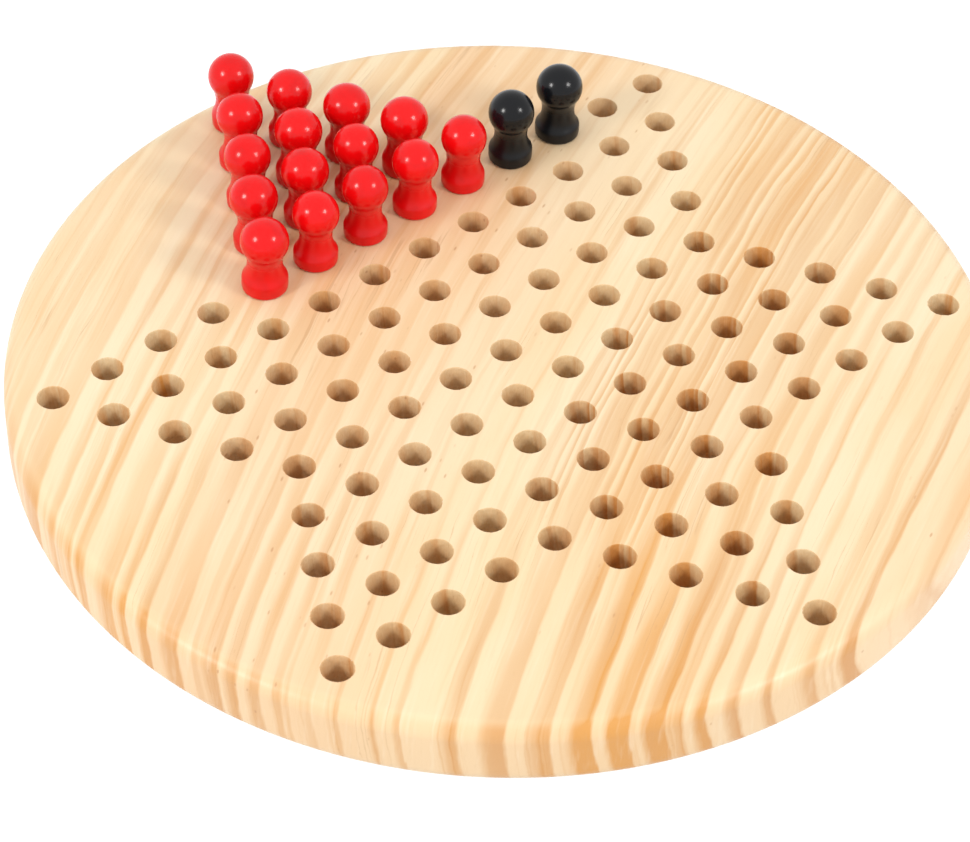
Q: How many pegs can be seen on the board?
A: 17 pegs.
